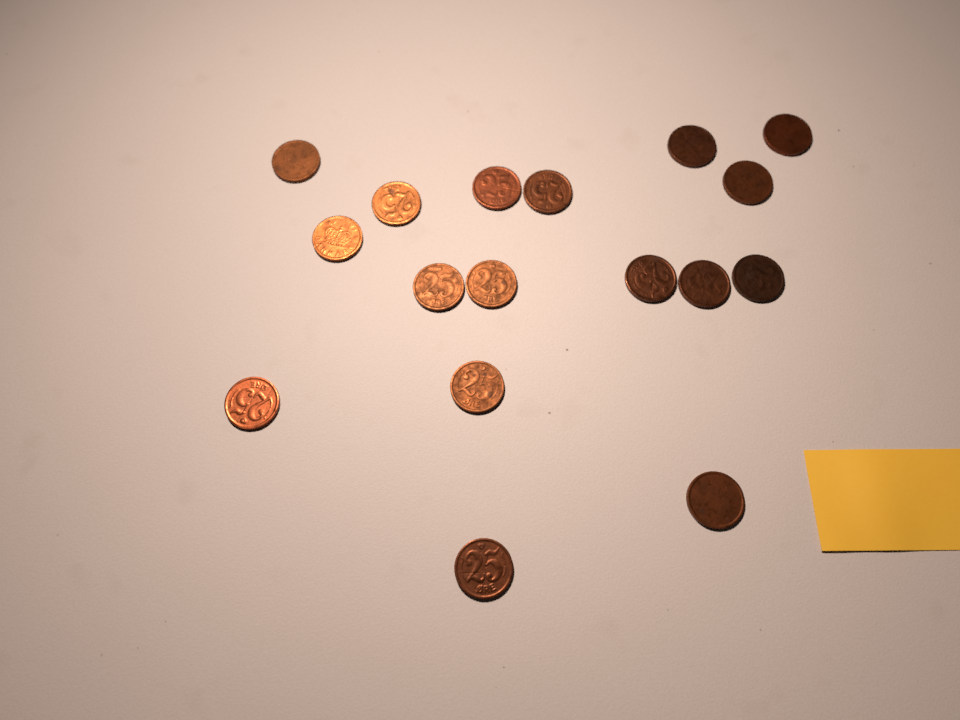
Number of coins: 17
